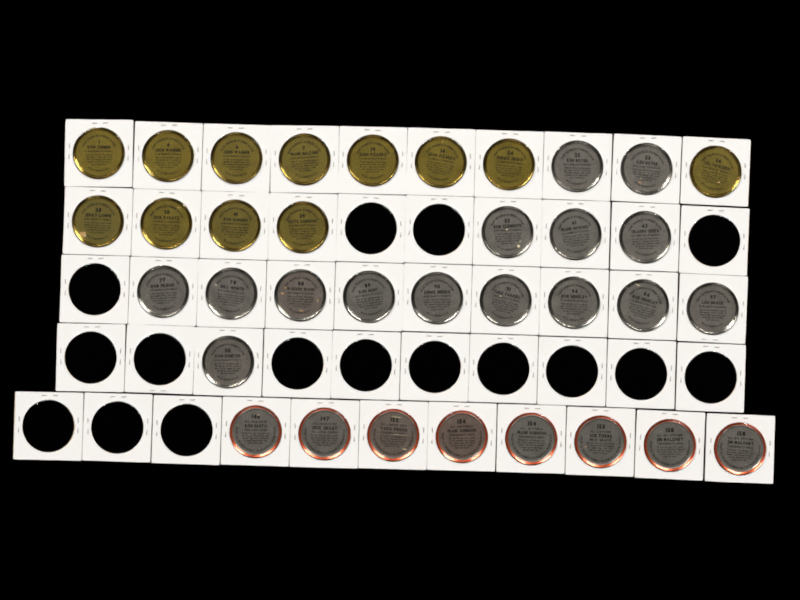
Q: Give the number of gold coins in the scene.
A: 12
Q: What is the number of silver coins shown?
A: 23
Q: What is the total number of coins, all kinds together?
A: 35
